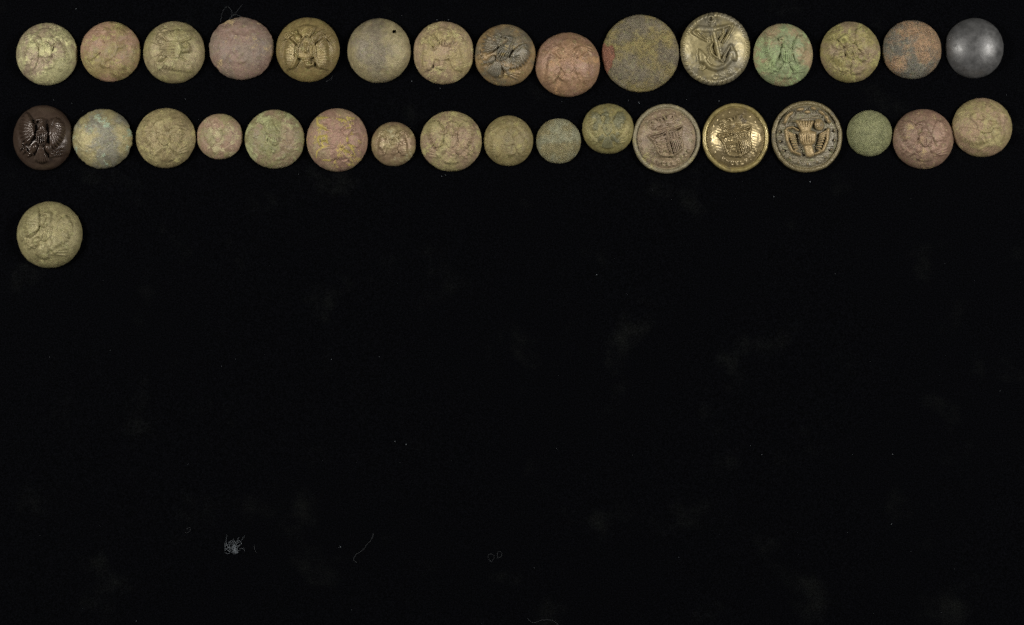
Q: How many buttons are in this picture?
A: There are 33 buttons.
